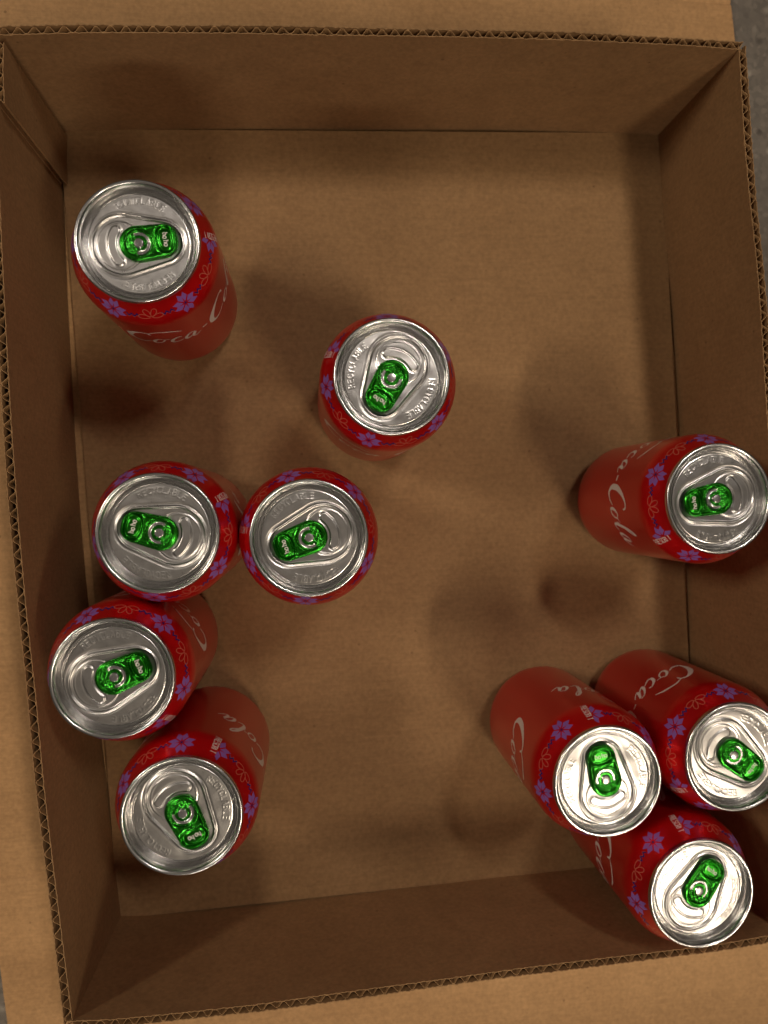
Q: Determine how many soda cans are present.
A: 10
